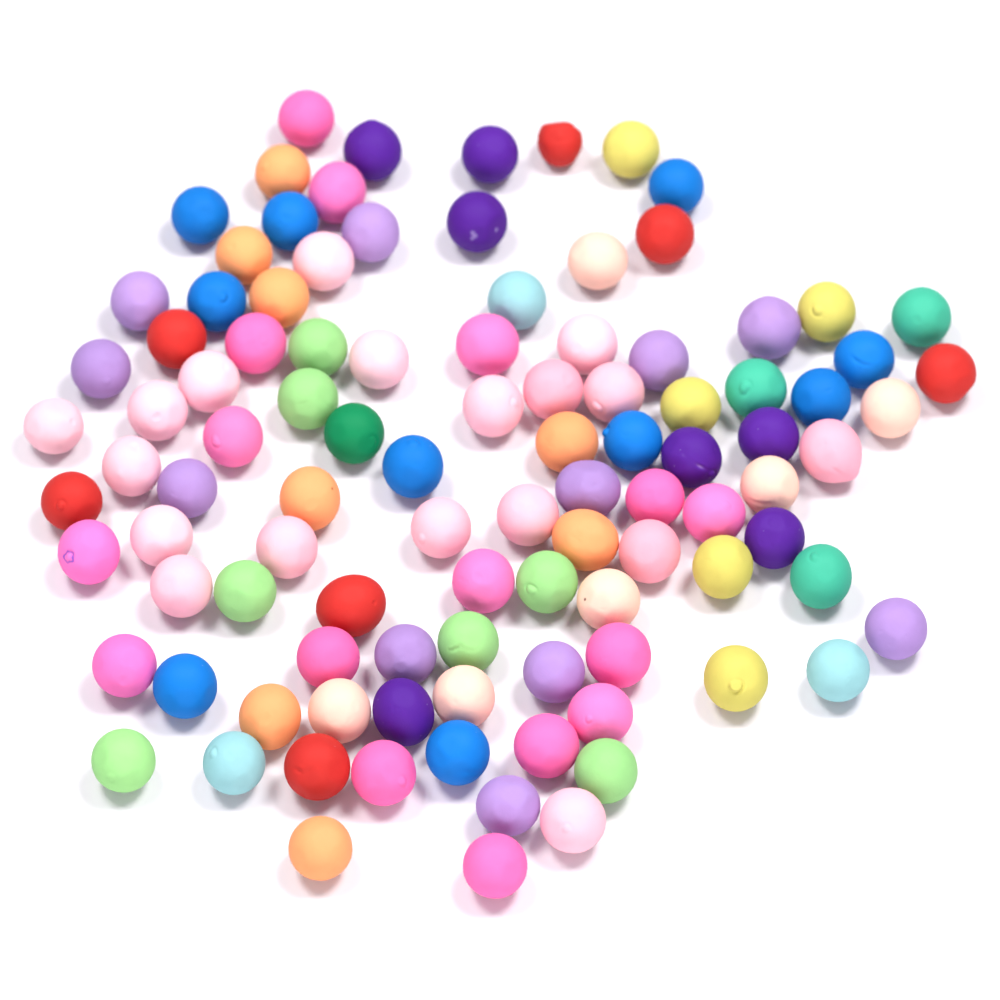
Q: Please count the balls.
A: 102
